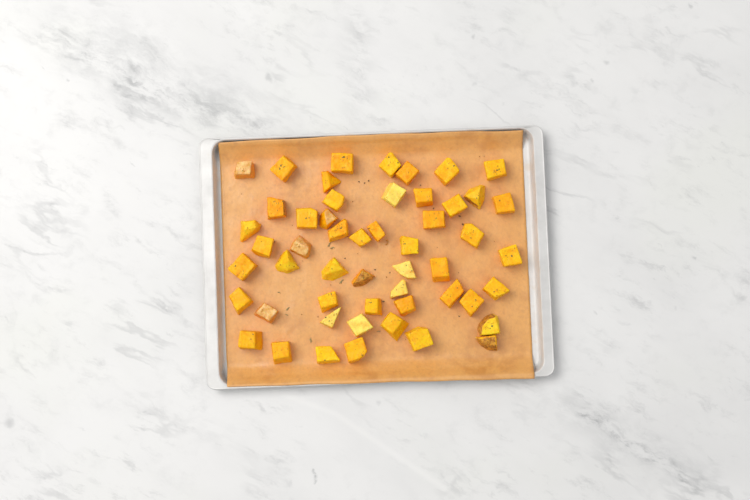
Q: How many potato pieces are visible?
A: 52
